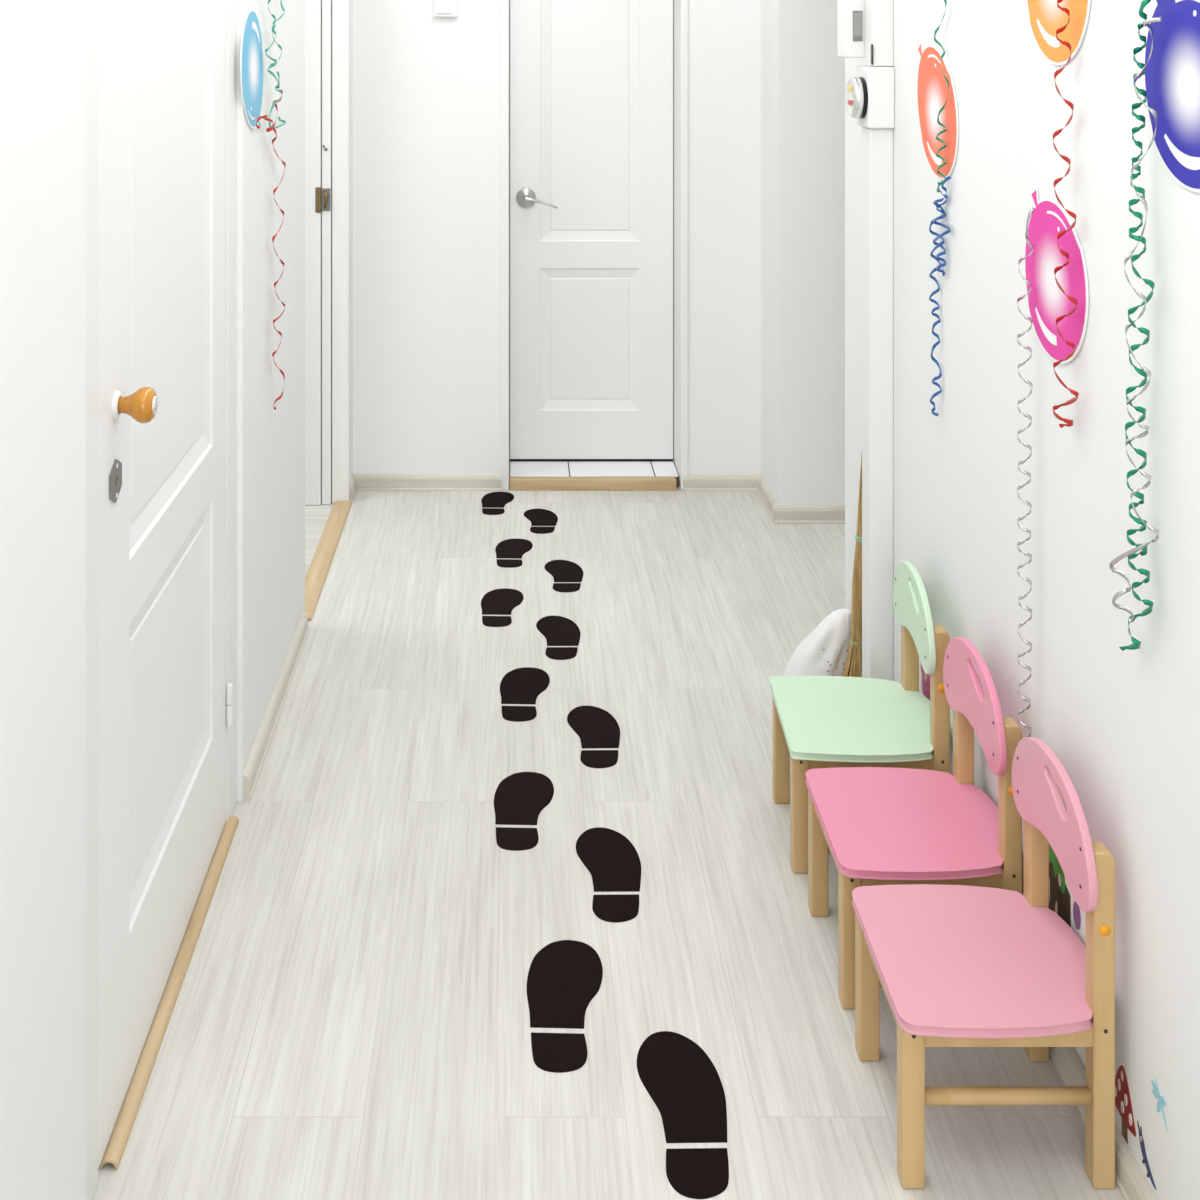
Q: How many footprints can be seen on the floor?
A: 12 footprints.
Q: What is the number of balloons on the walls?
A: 5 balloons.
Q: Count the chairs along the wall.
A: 3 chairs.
